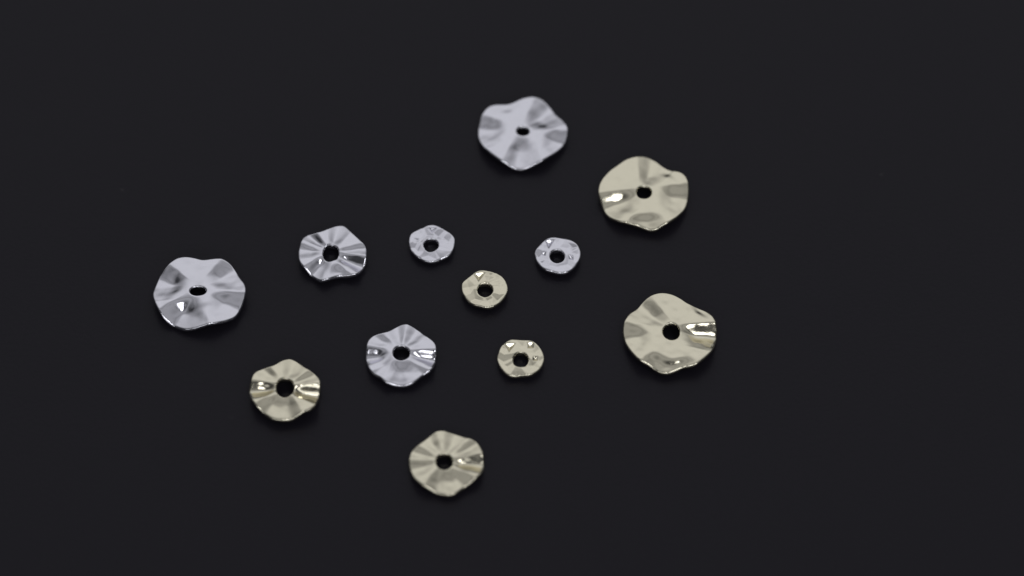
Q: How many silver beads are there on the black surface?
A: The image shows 6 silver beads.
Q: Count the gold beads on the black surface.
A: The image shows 6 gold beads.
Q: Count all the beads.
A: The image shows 12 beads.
